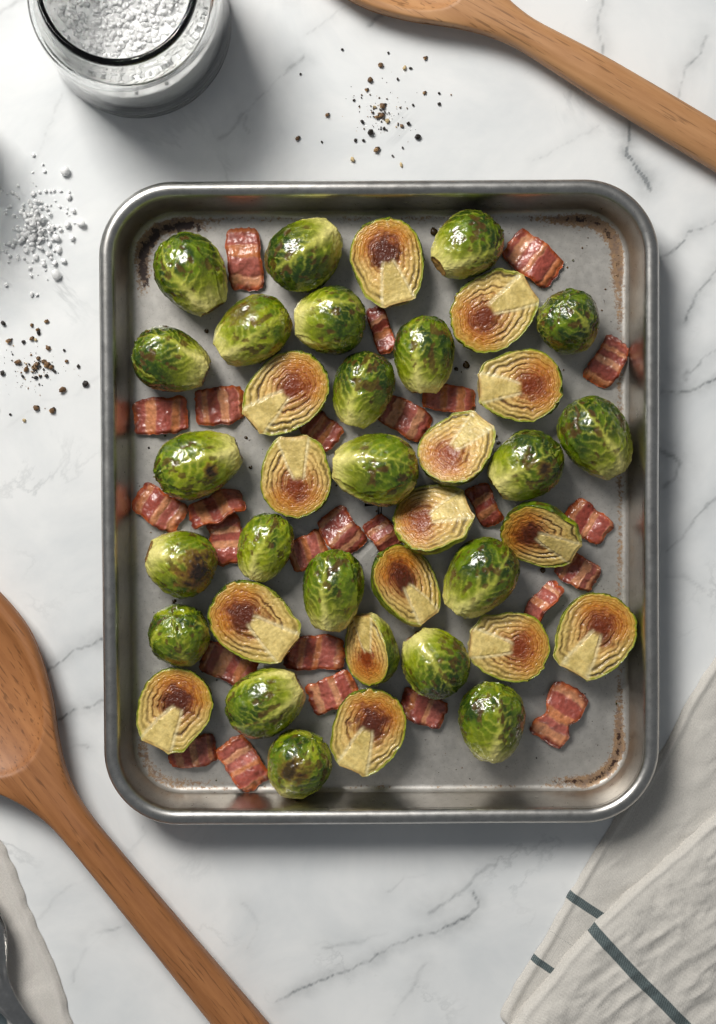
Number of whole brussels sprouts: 22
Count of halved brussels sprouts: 15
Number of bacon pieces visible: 26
